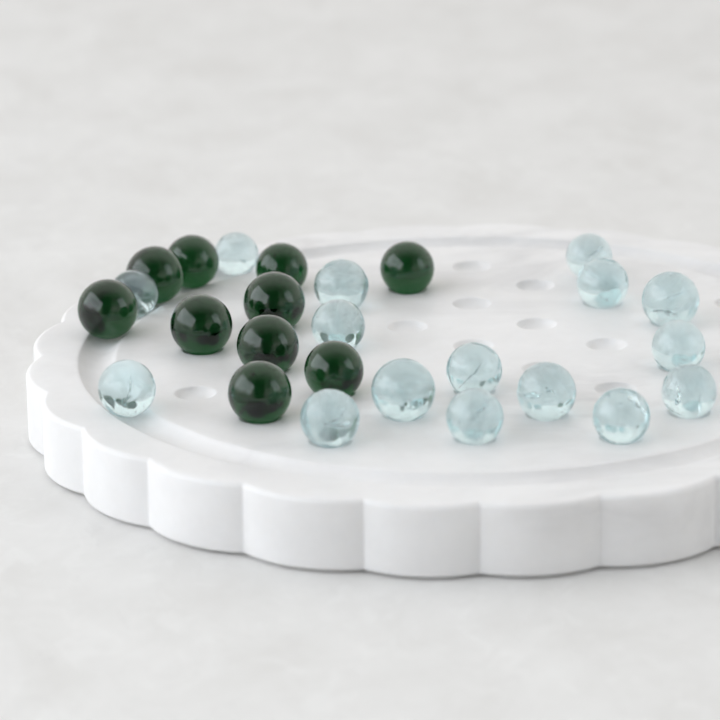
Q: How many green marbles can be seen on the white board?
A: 10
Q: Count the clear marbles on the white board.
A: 16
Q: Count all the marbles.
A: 26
